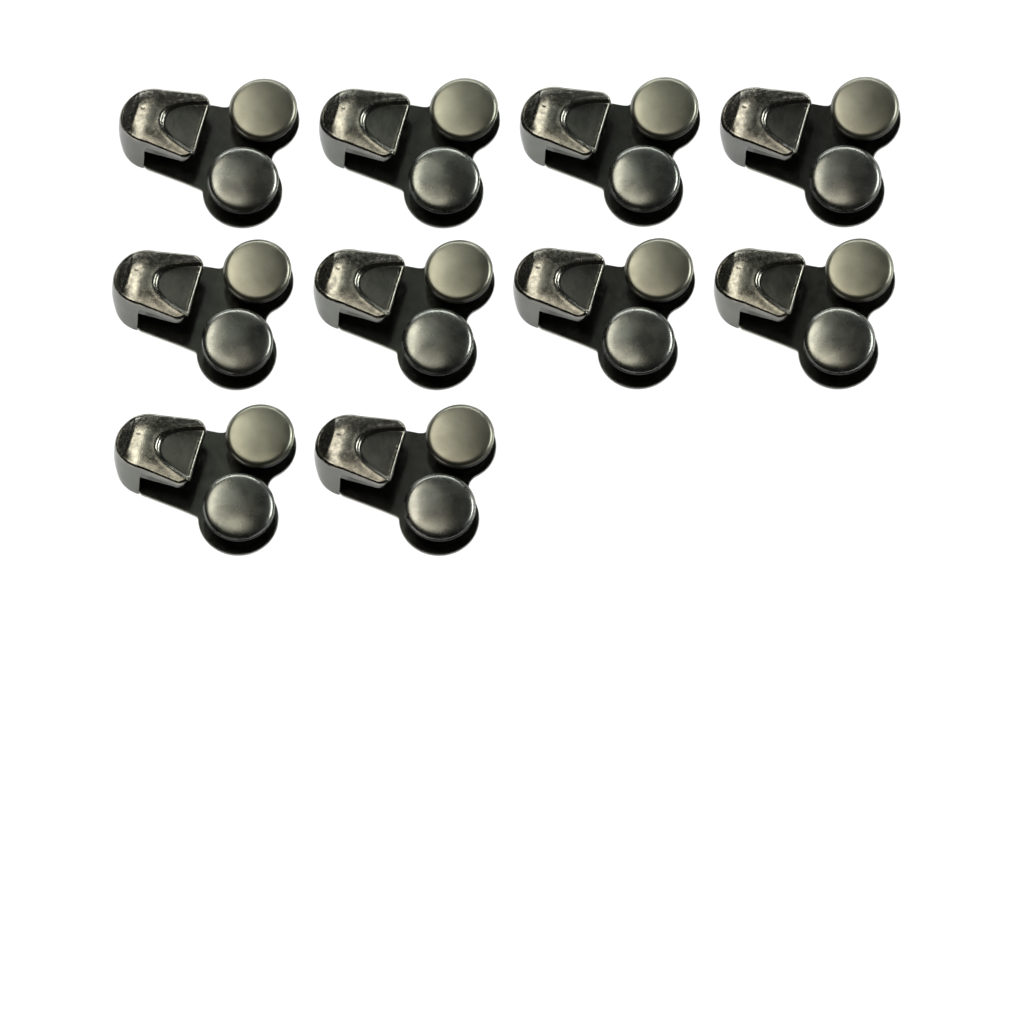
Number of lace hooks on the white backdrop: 10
